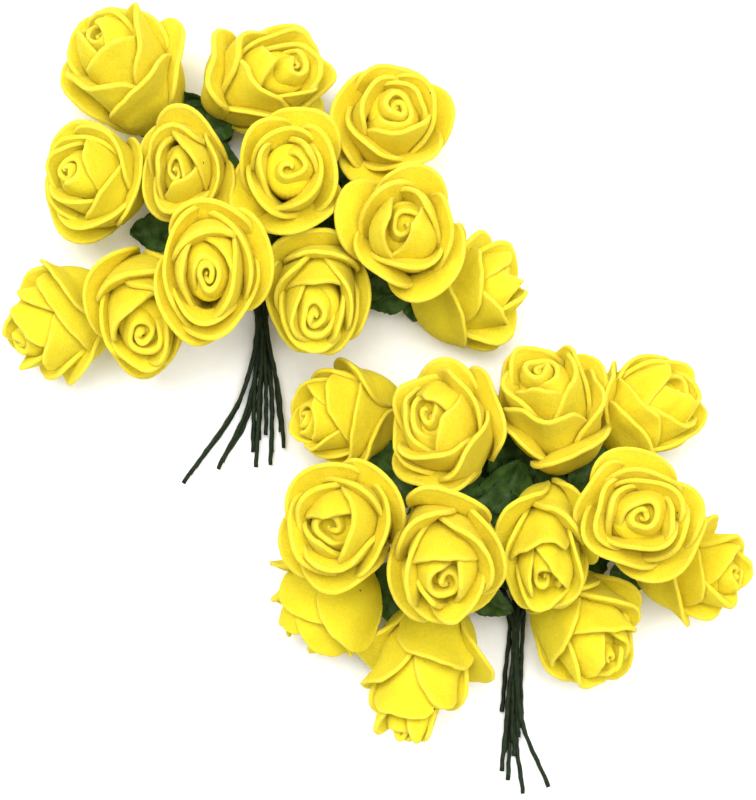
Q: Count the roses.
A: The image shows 24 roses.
